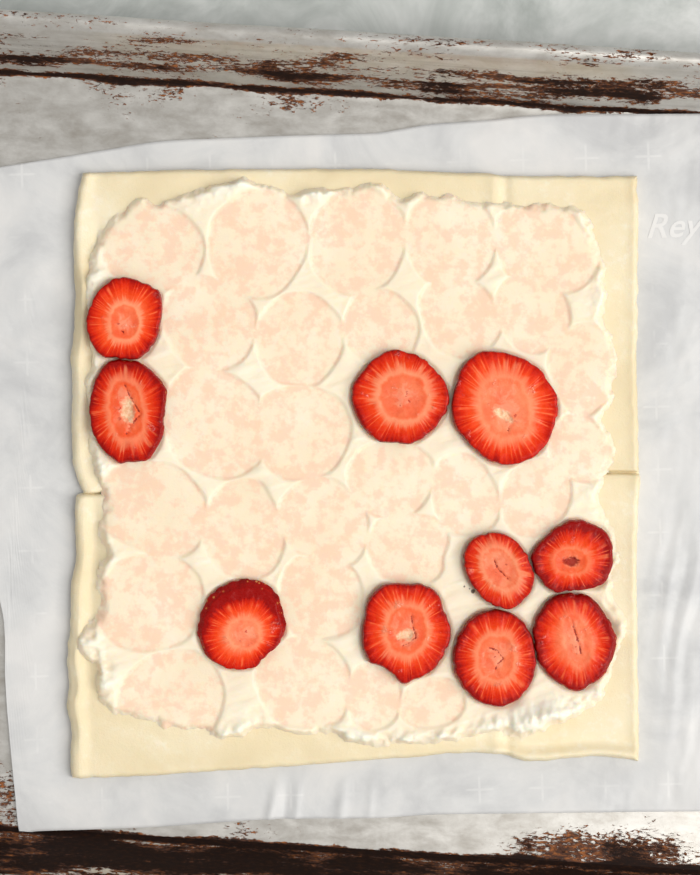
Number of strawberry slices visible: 10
